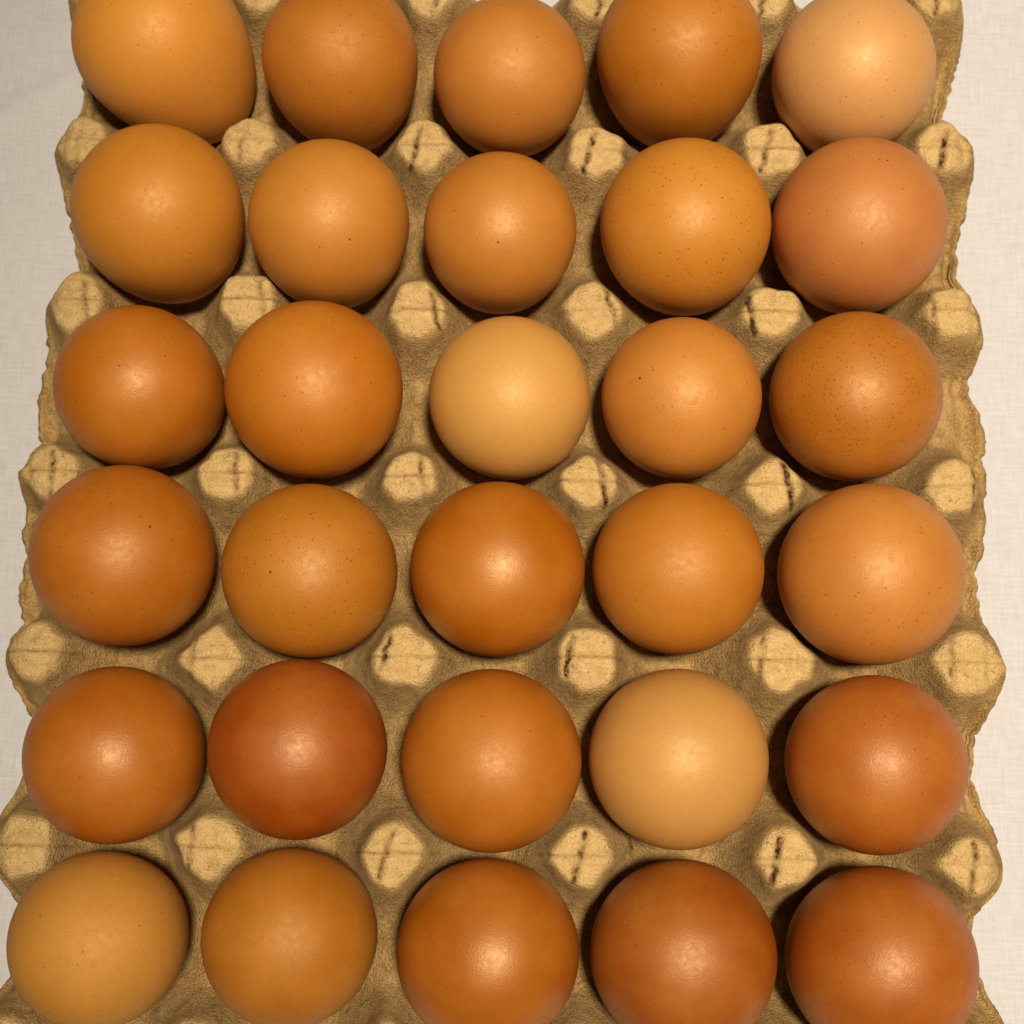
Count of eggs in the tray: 30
